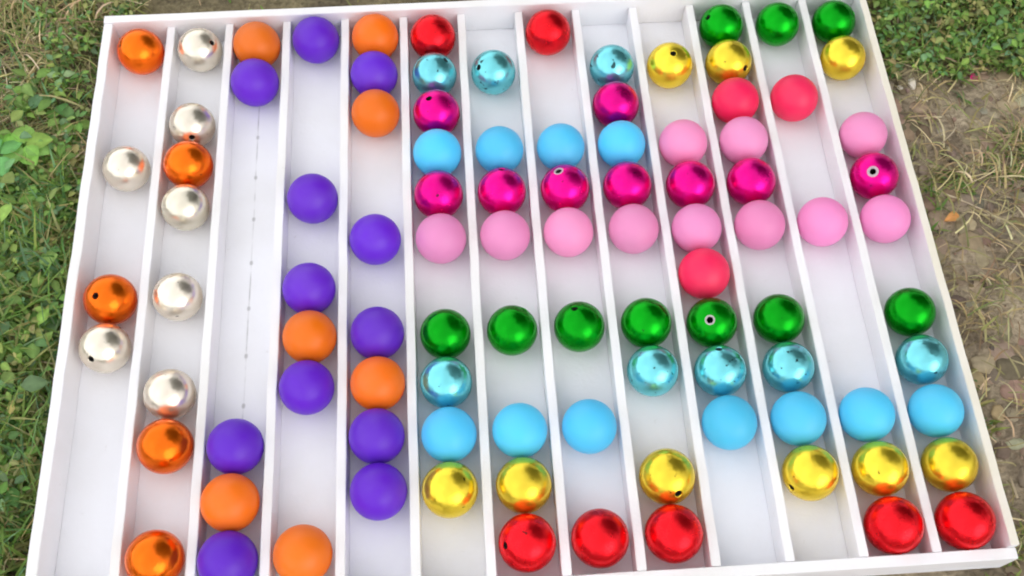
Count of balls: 99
